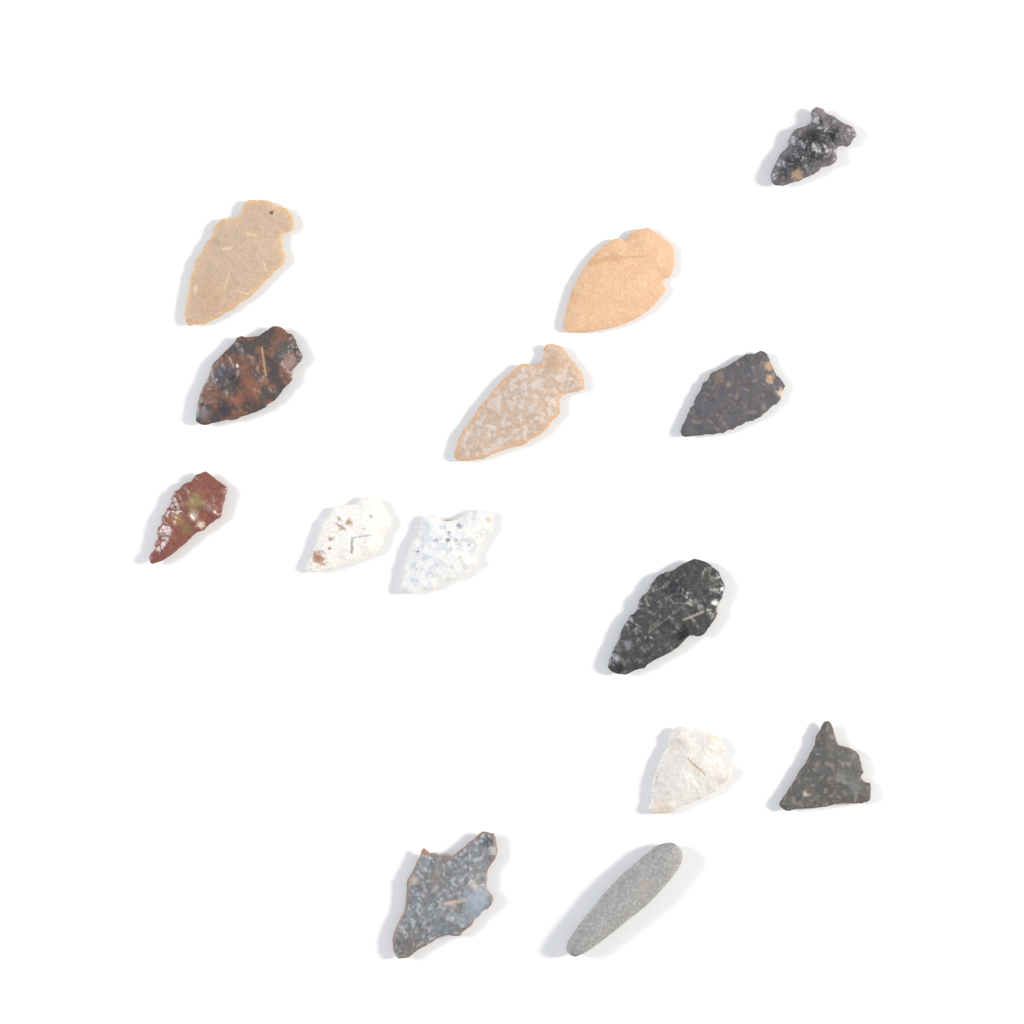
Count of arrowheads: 13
